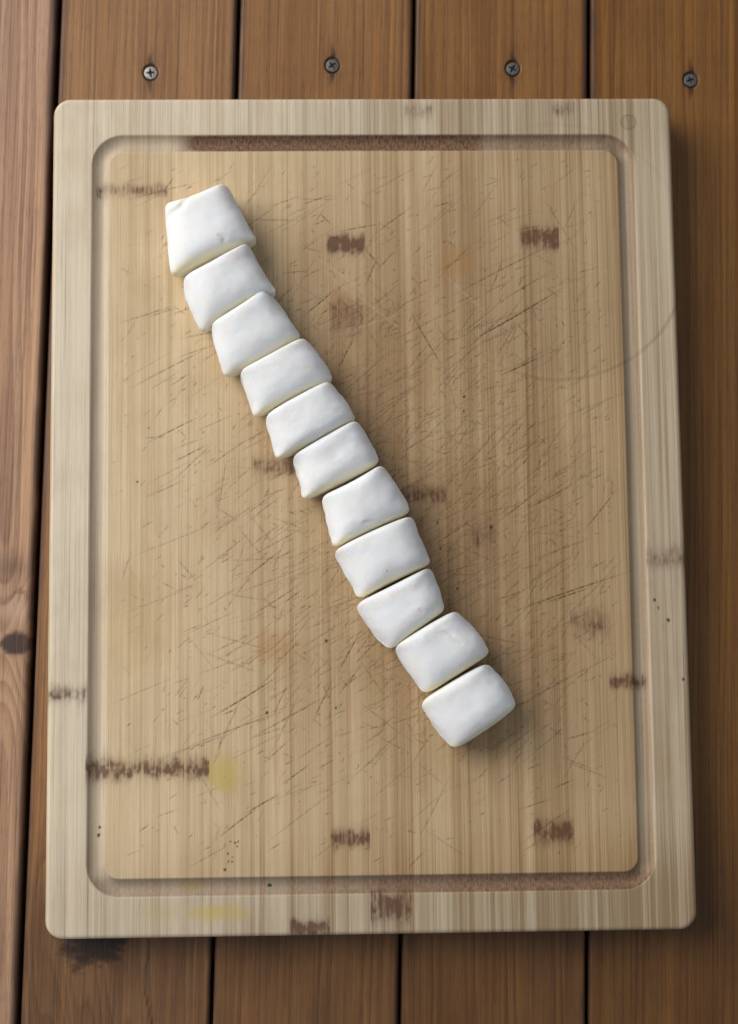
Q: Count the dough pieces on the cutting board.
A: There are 11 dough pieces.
